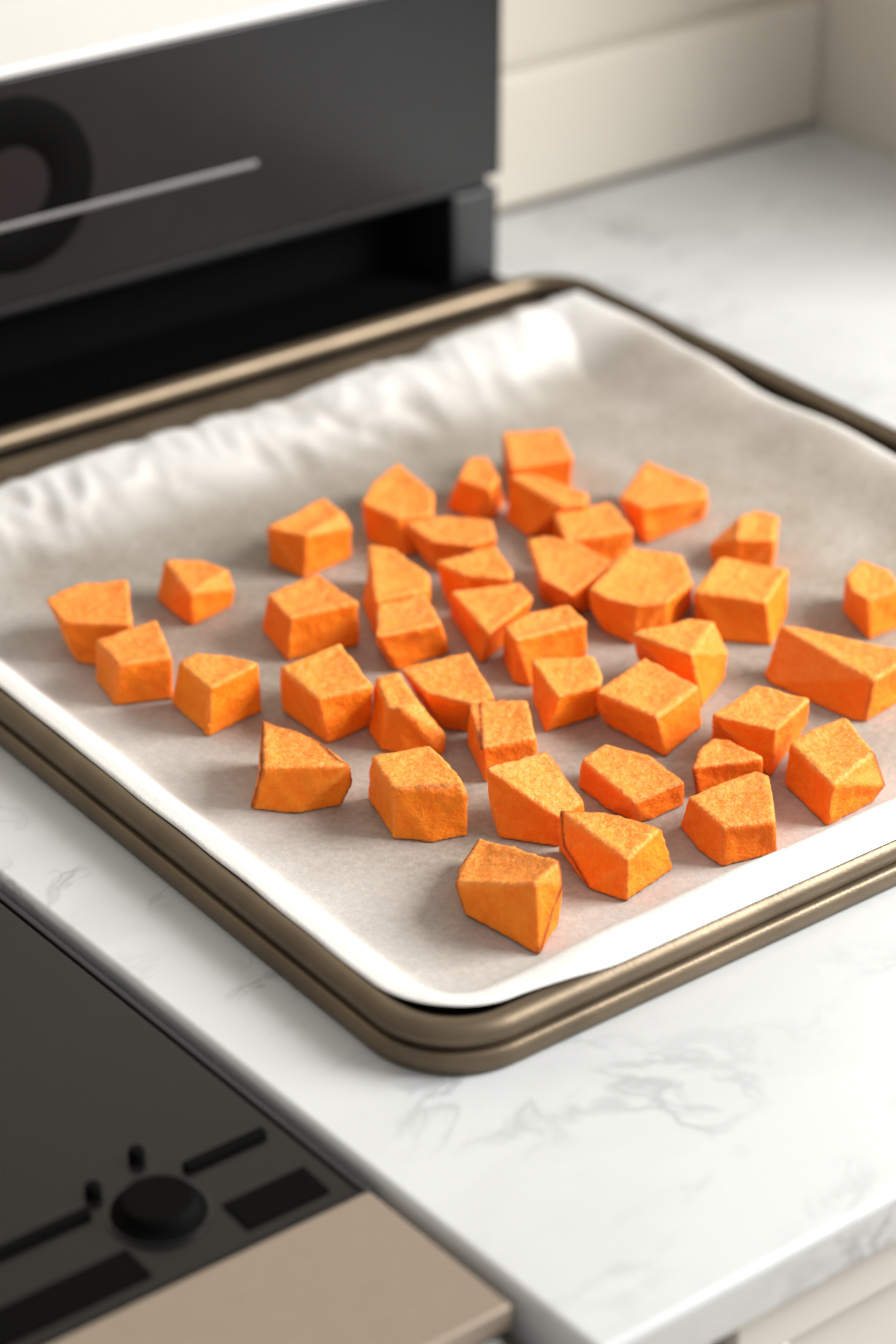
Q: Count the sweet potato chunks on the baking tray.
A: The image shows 41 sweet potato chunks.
